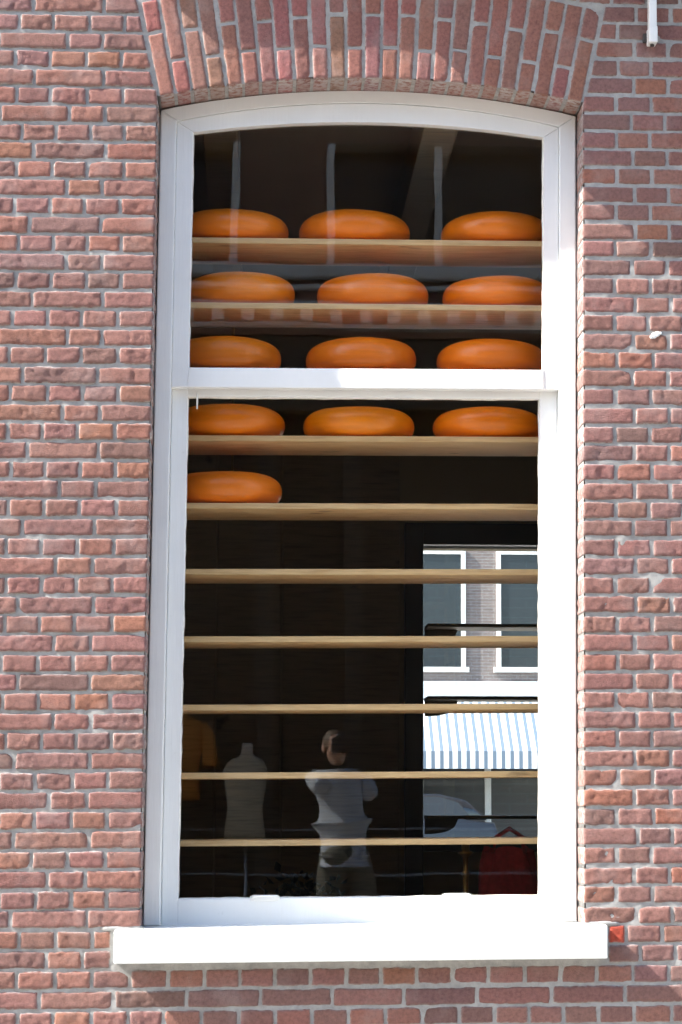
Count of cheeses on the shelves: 13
